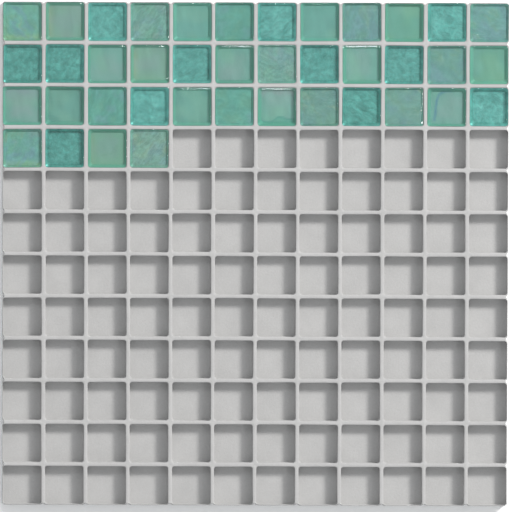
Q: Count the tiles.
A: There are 40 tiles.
